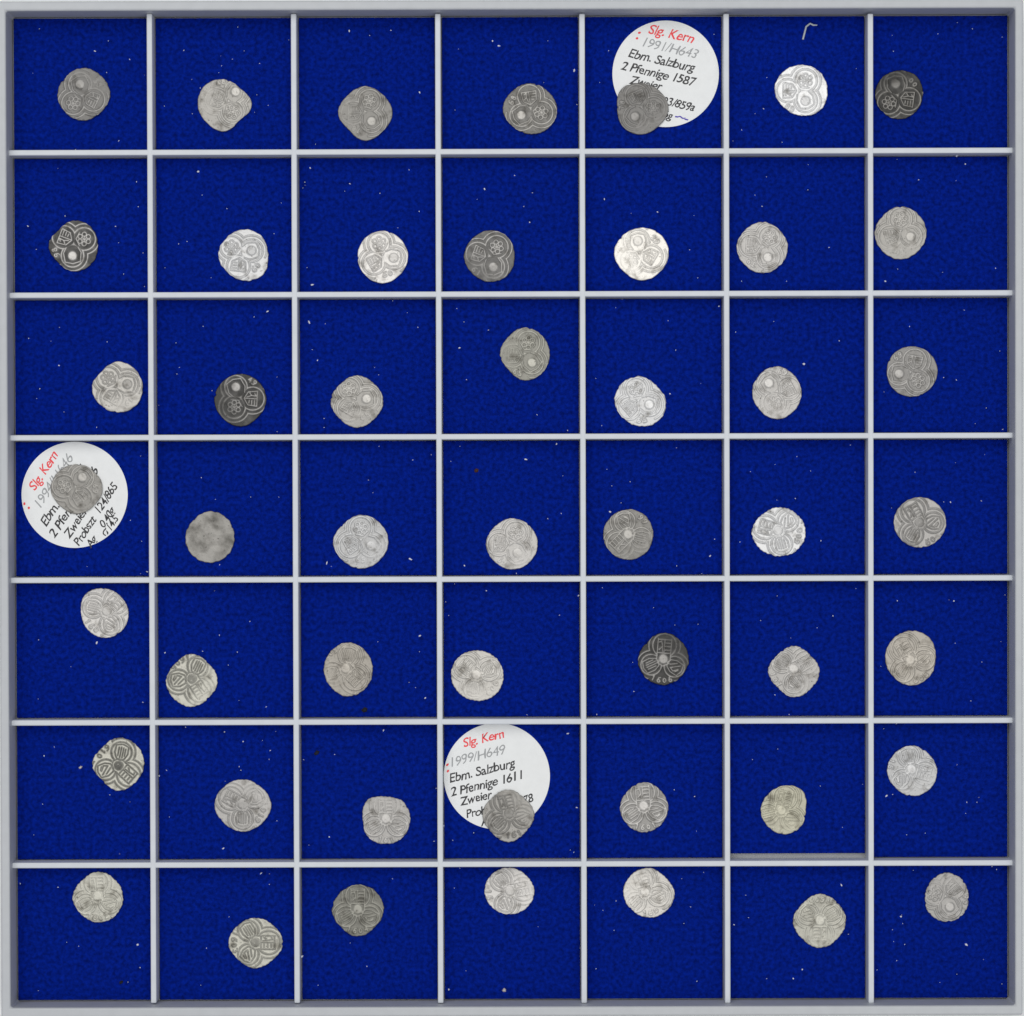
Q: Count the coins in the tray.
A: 49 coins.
